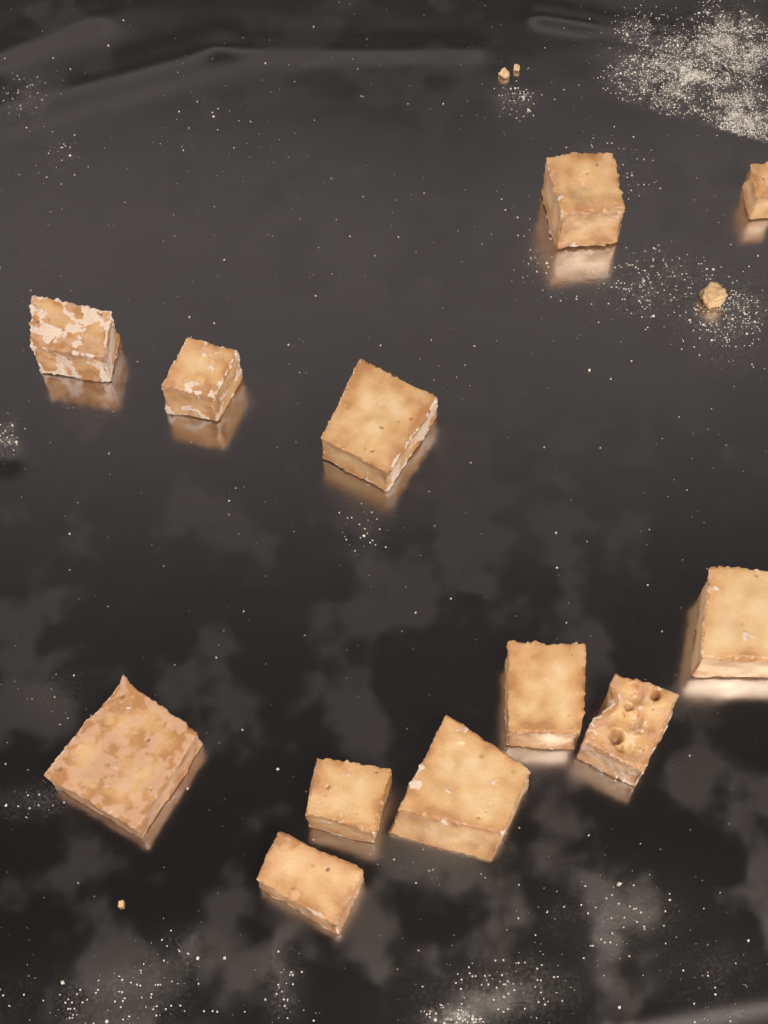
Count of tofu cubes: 12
